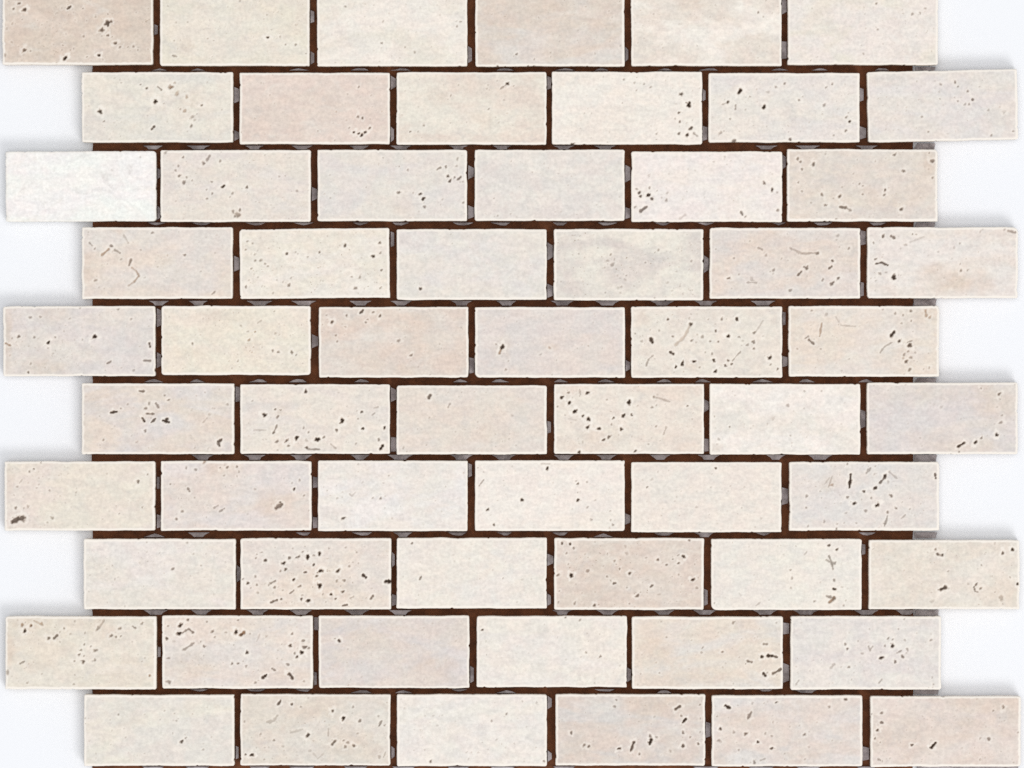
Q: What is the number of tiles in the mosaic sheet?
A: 60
